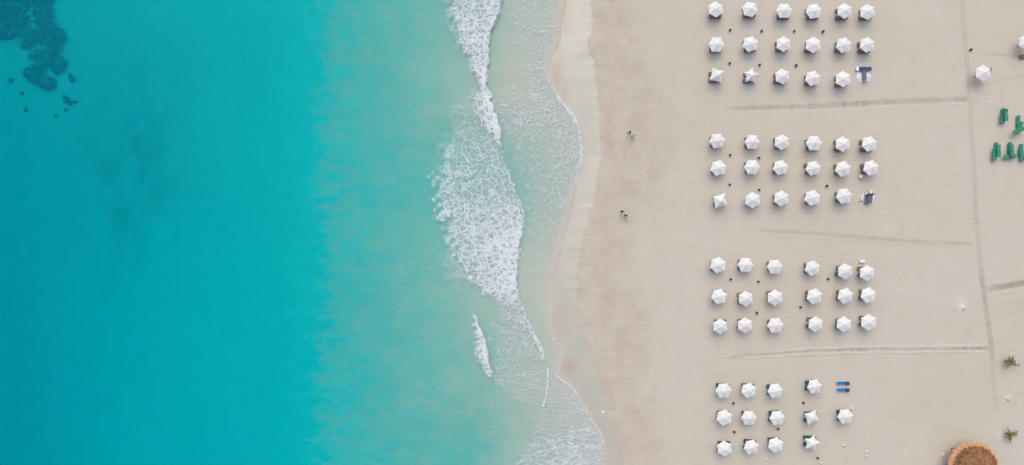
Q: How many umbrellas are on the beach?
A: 67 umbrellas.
